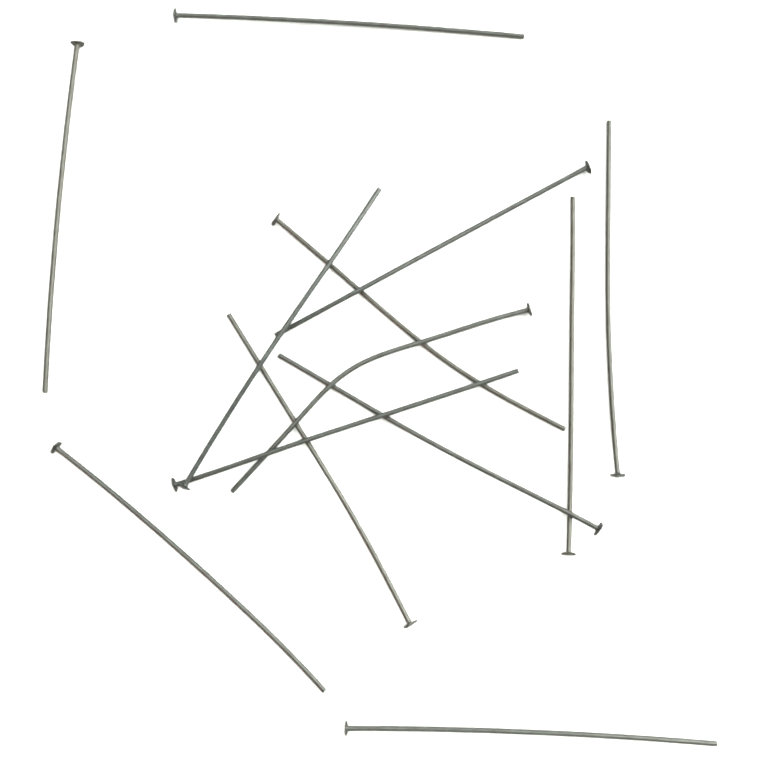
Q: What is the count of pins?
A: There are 13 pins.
